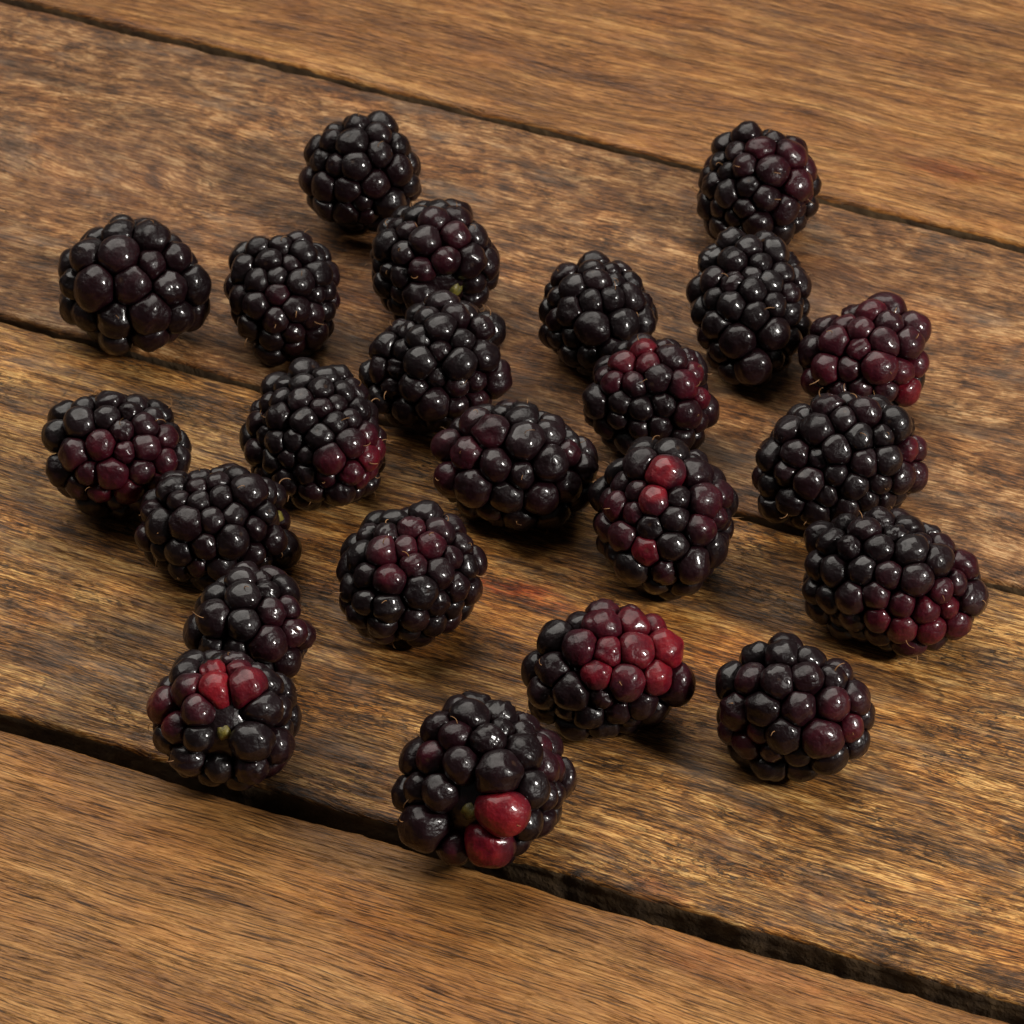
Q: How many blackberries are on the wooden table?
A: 23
